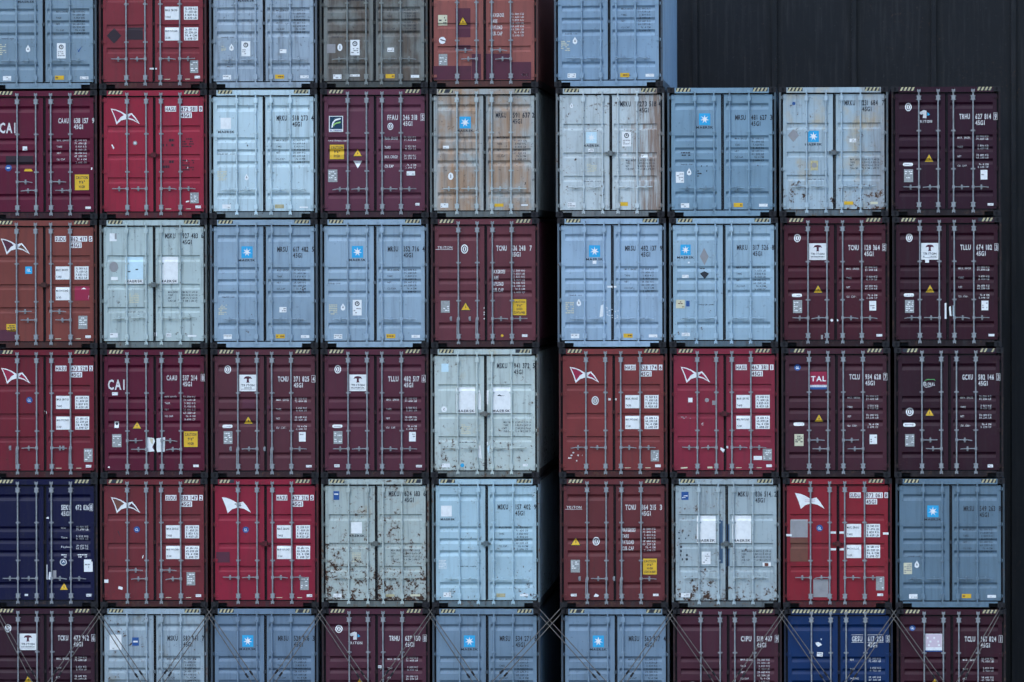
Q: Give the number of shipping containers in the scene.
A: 51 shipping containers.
